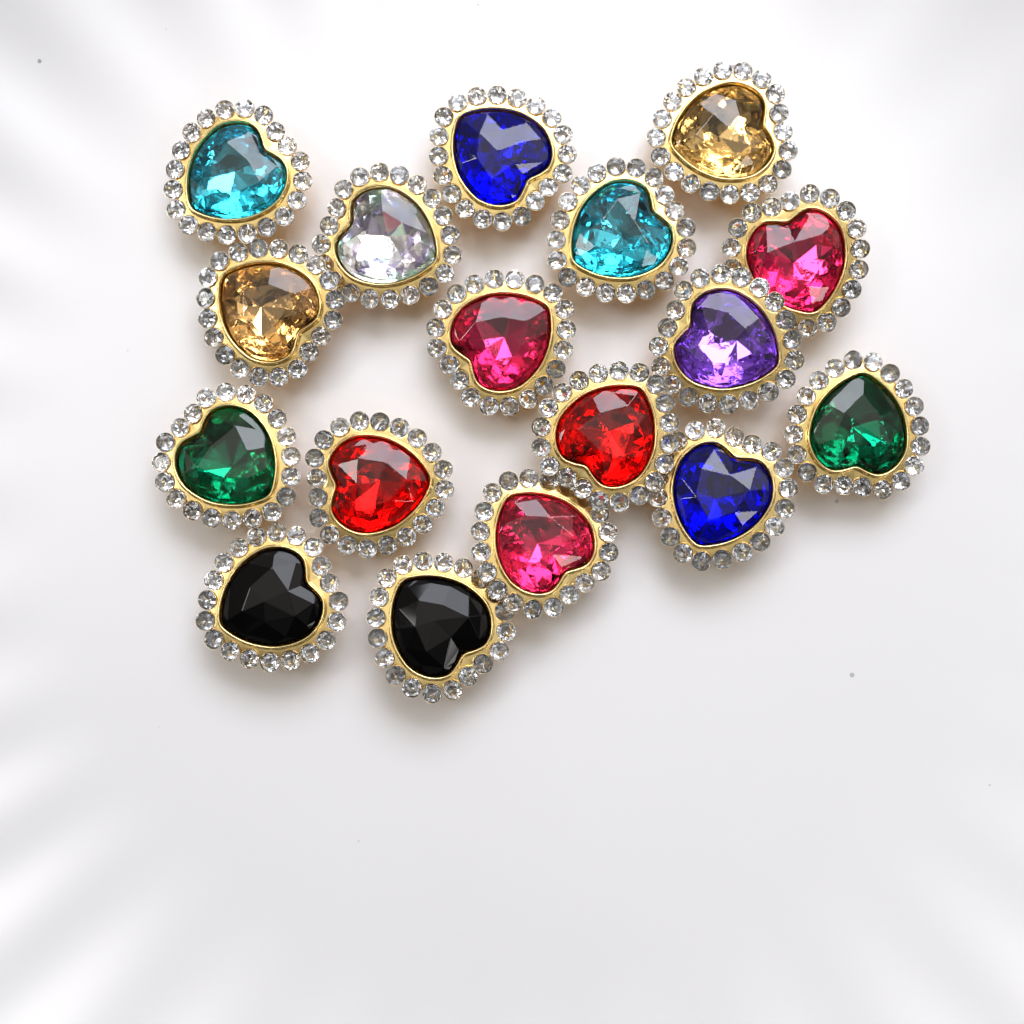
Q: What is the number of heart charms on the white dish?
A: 17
